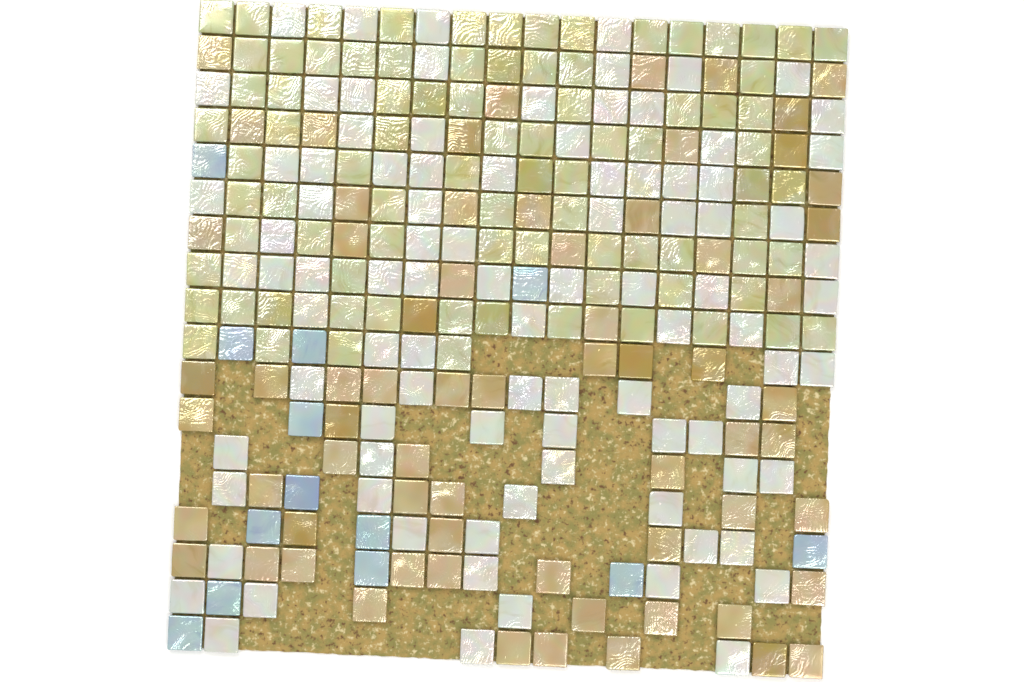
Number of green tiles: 85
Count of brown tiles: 67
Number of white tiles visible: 92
